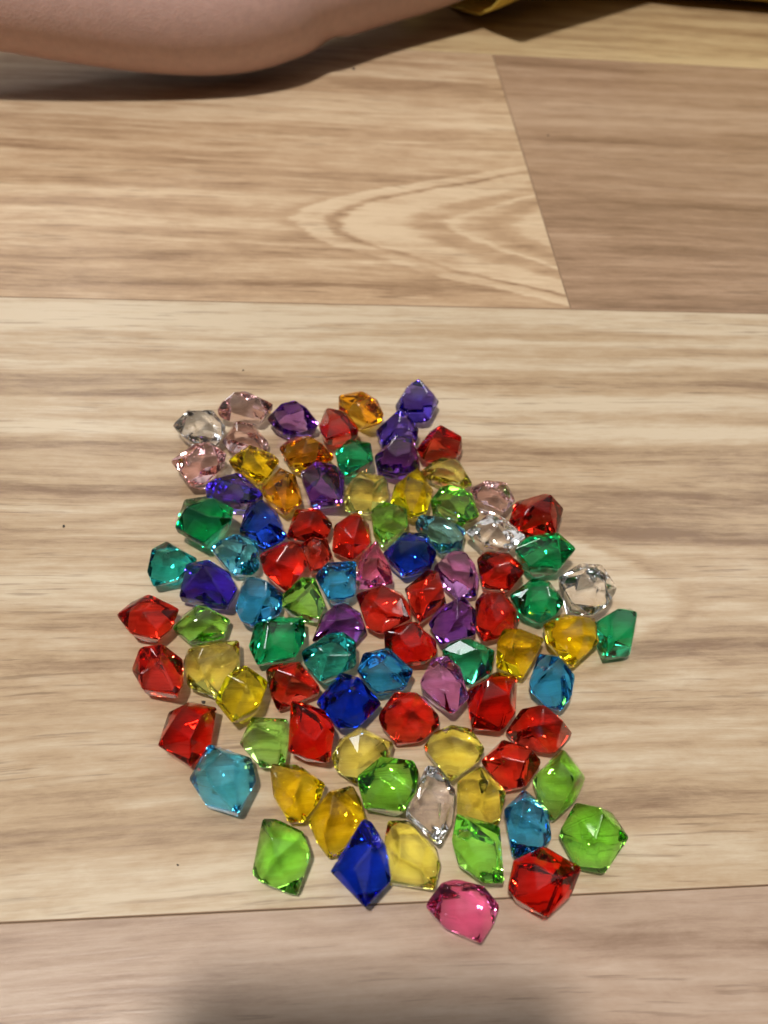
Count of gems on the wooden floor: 91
